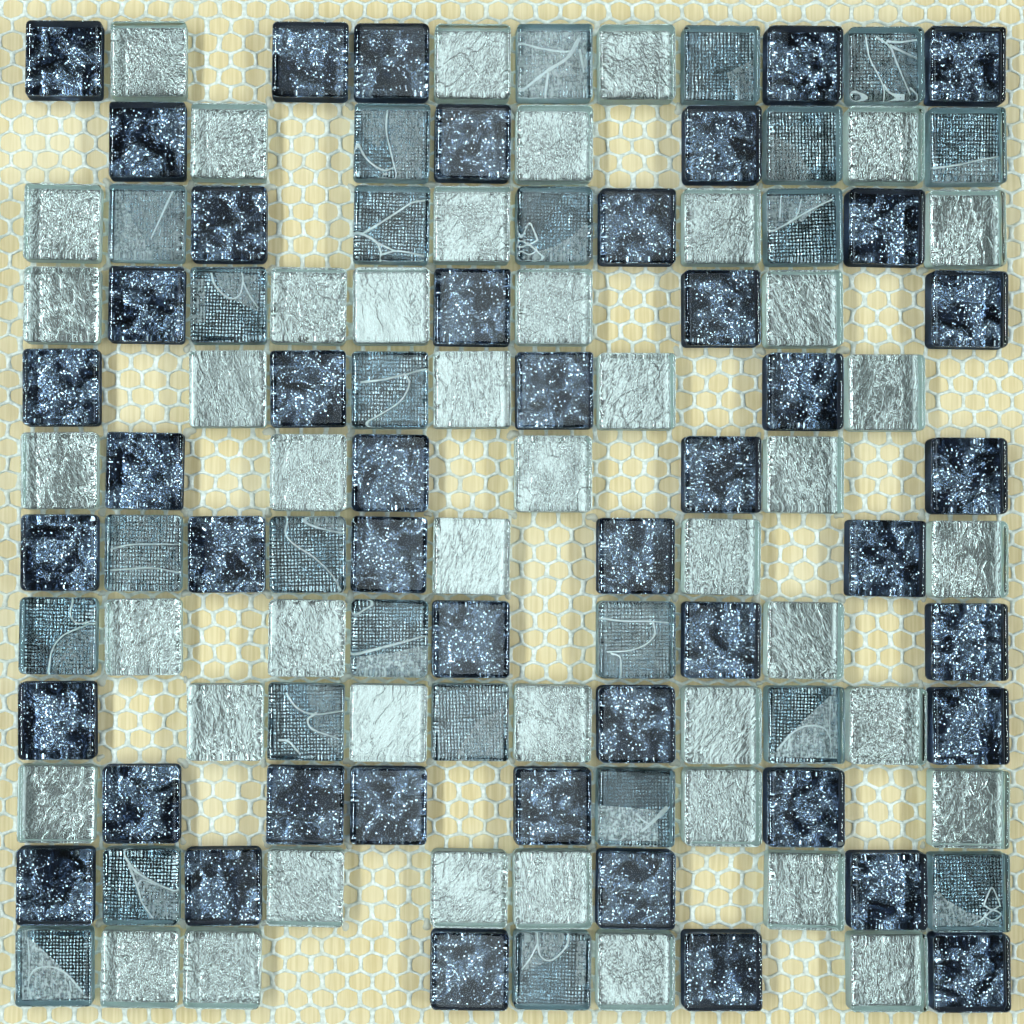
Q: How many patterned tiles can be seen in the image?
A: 25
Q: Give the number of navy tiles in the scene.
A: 46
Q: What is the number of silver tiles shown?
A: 45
